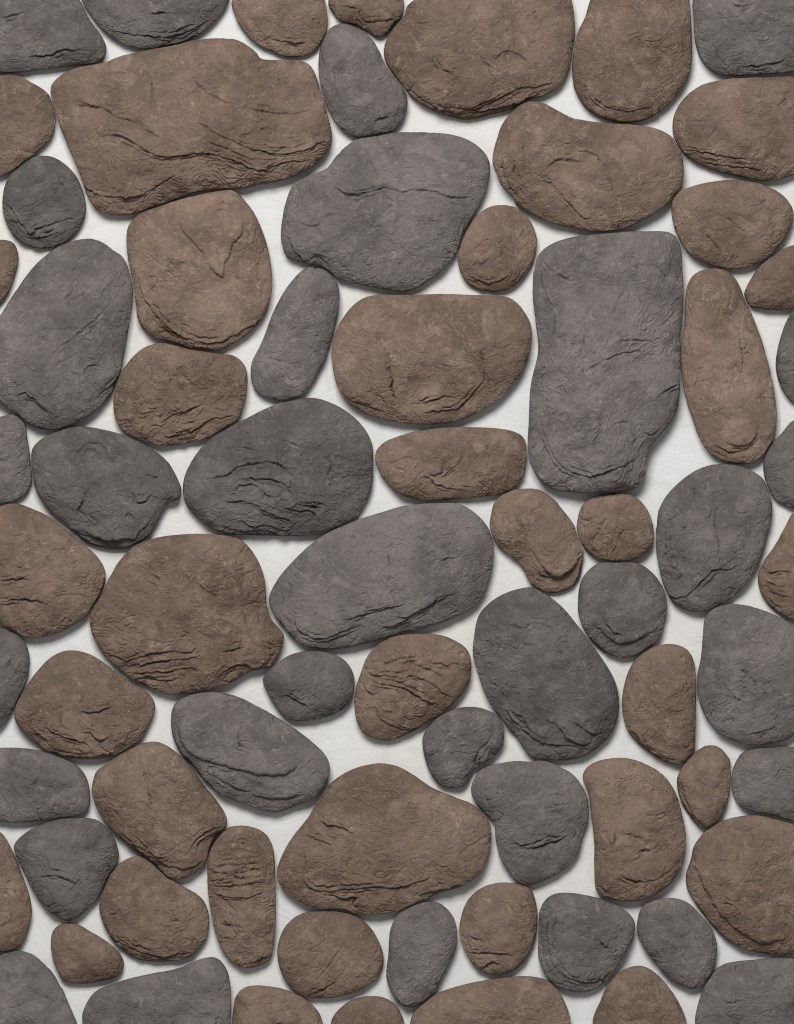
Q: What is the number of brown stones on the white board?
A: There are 40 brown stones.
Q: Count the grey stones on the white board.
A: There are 33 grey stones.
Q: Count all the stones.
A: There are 73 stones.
